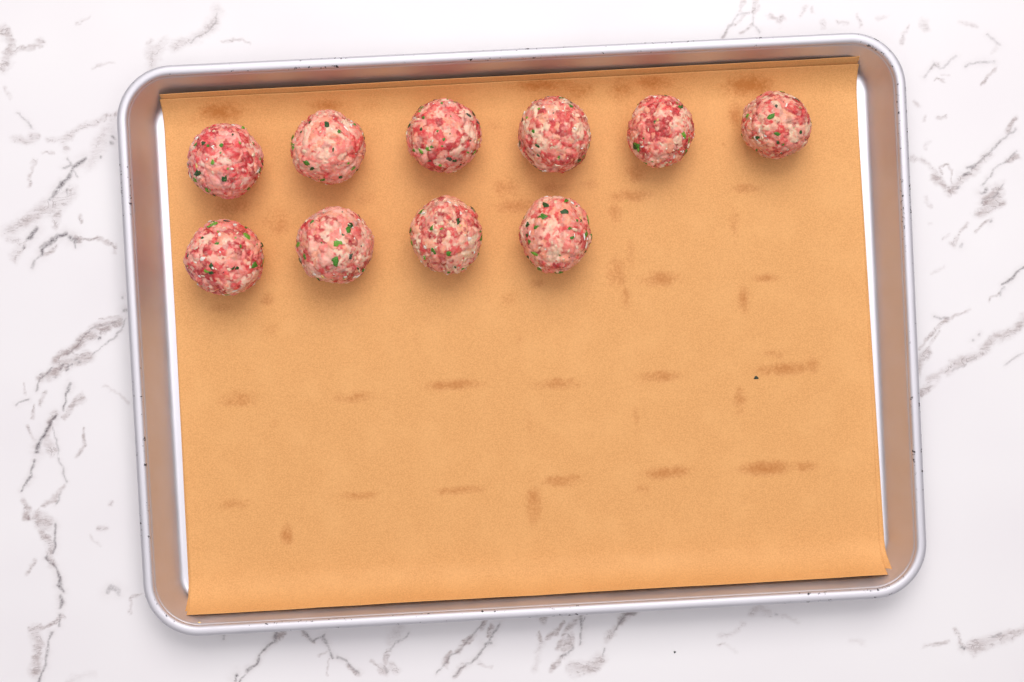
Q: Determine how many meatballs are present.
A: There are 10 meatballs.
